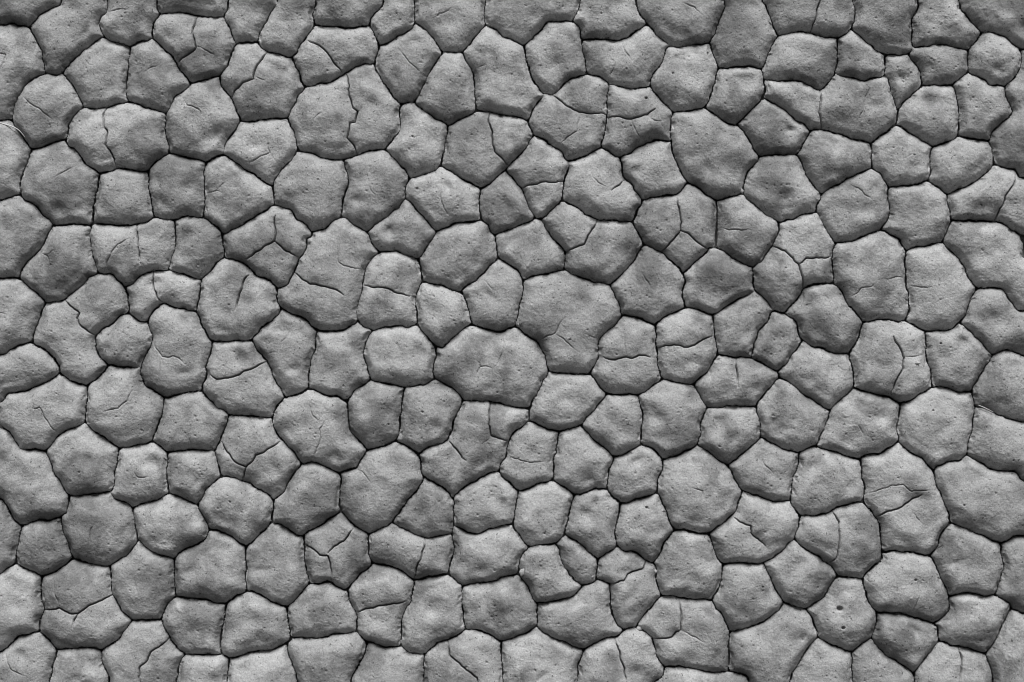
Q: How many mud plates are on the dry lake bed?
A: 200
